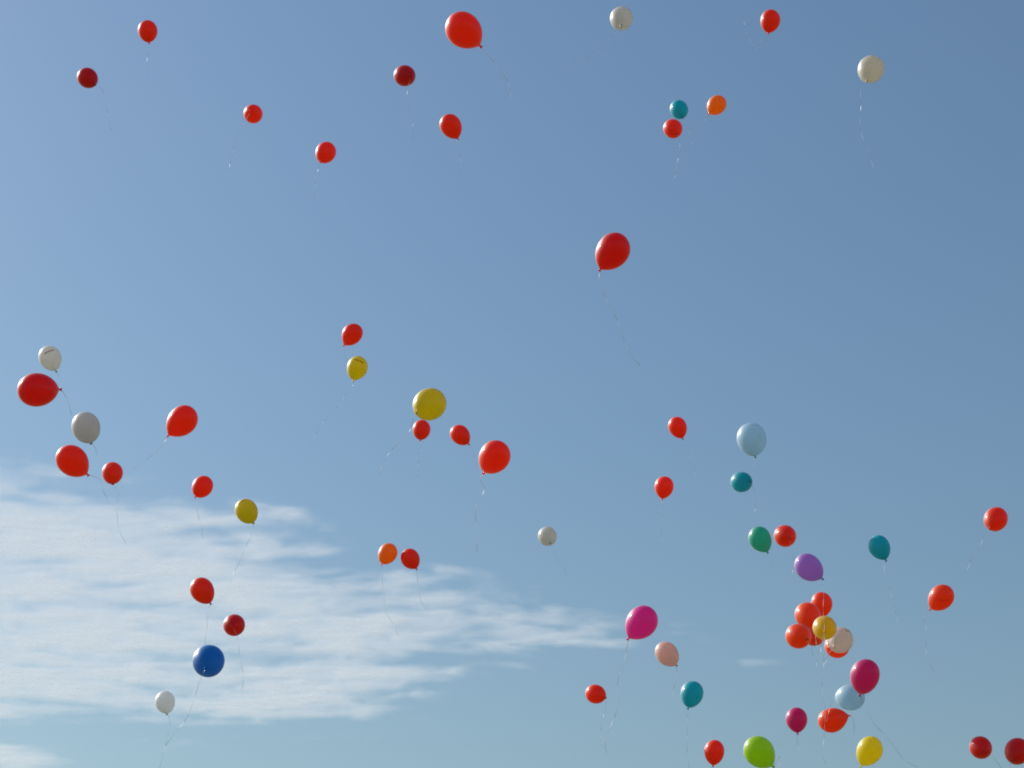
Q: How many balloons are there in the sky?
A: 65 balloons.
